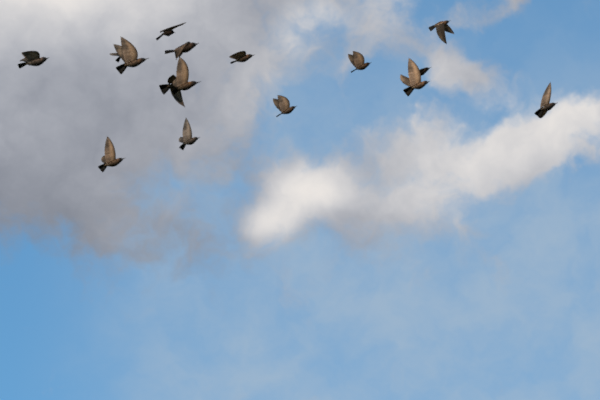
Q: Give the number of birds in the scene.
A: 16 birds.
